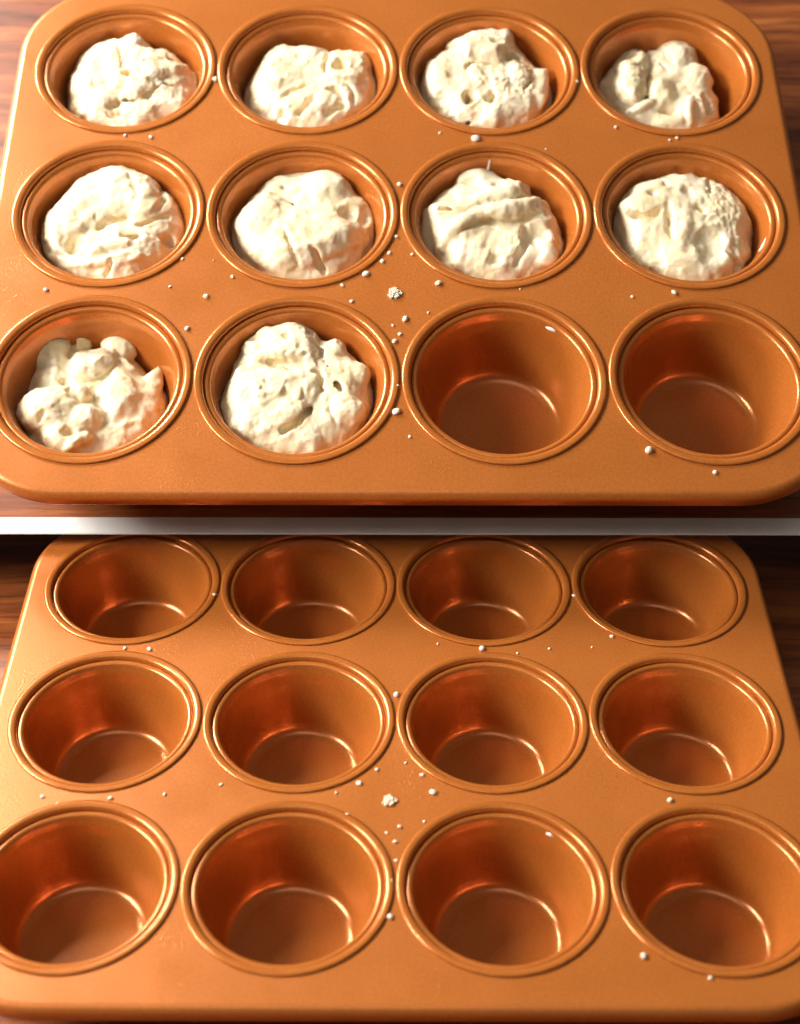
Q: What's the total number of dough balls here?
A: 10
